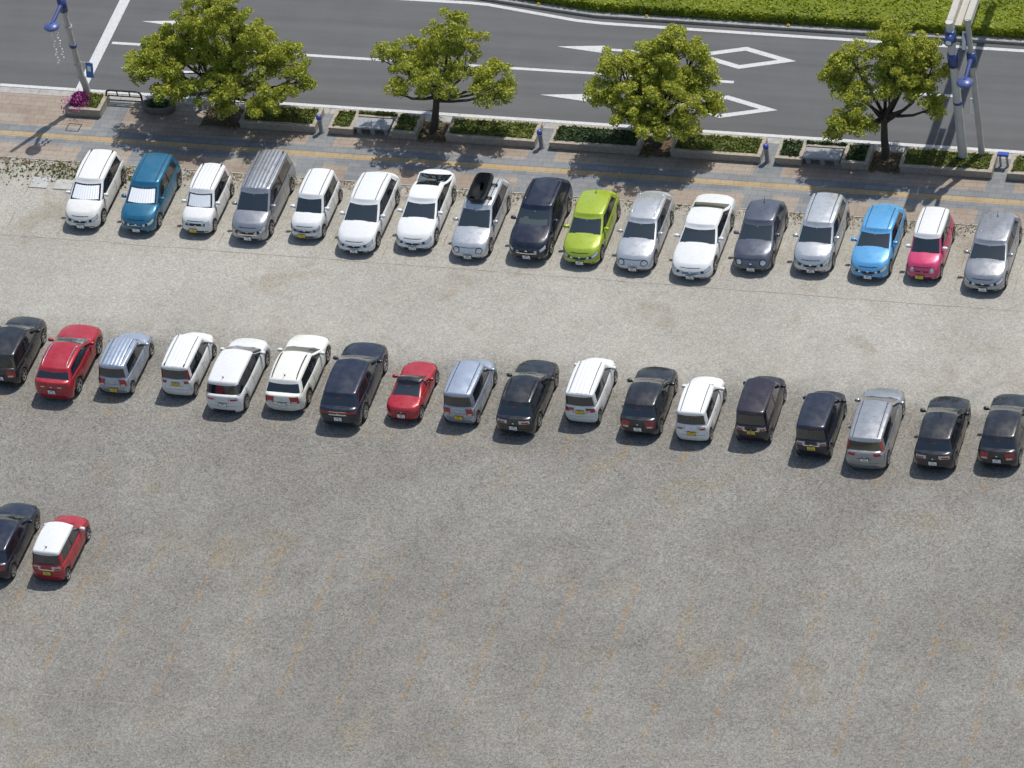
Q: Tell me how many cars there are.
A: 37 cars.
